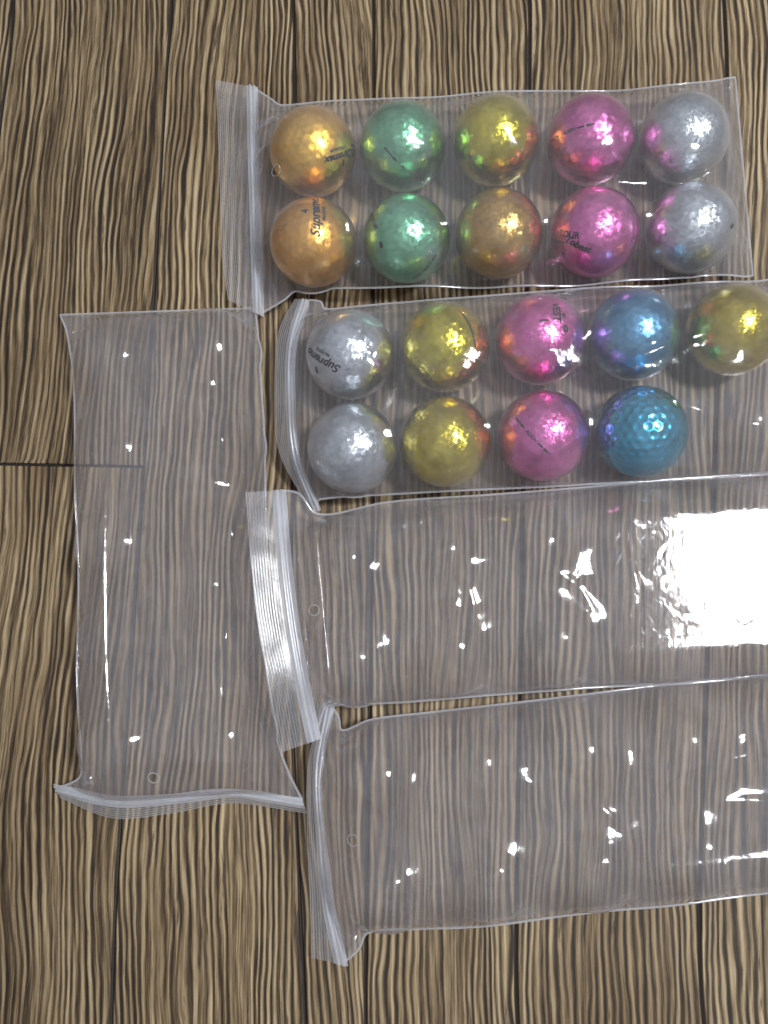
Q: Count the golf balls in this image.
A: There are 19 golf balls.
